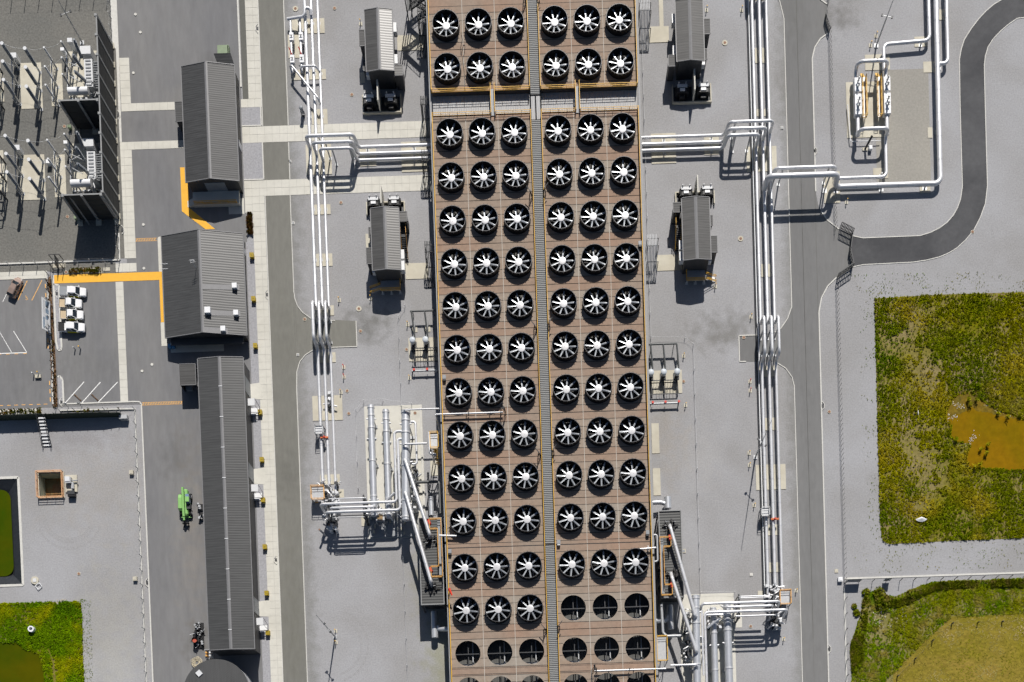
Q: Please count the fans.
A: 81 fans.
